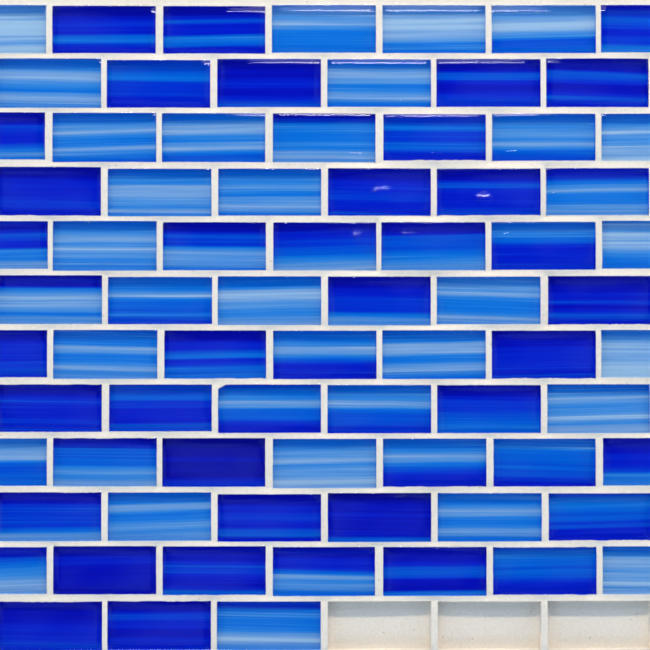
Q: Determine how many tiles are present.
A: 75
